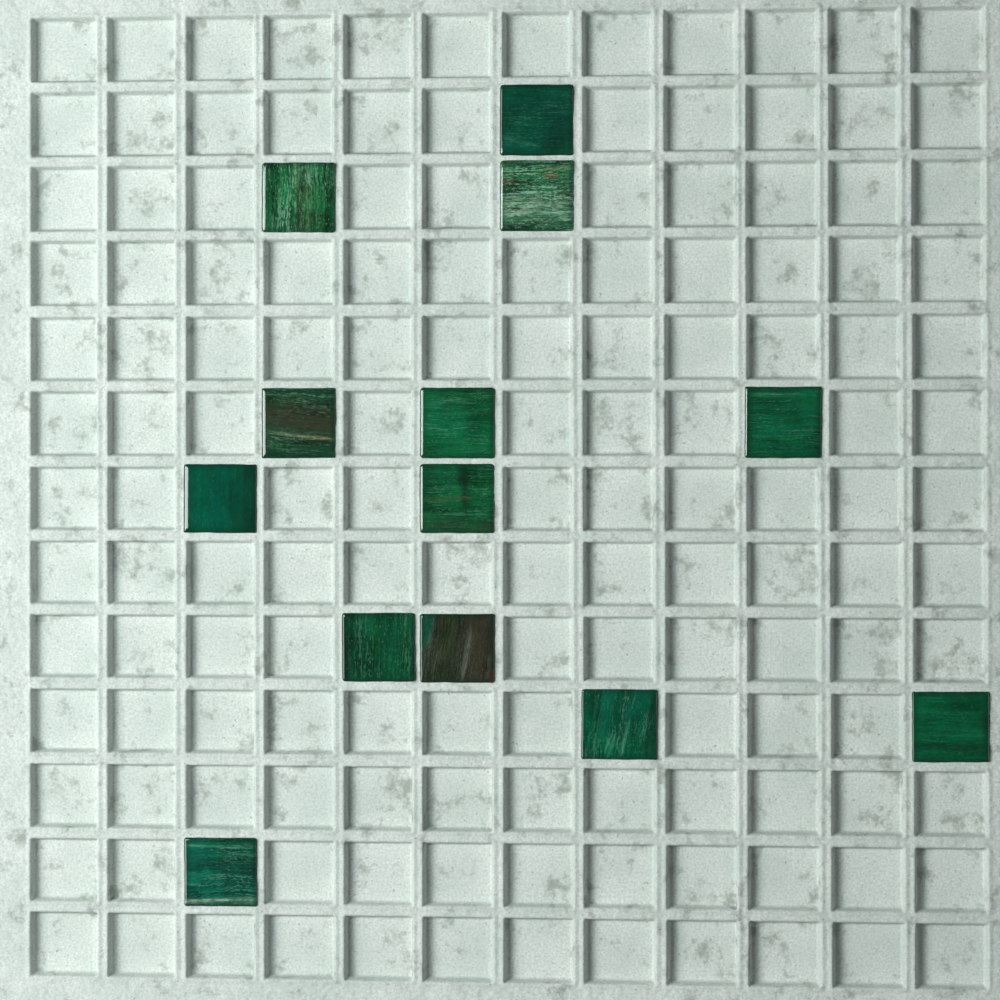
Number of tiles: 13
